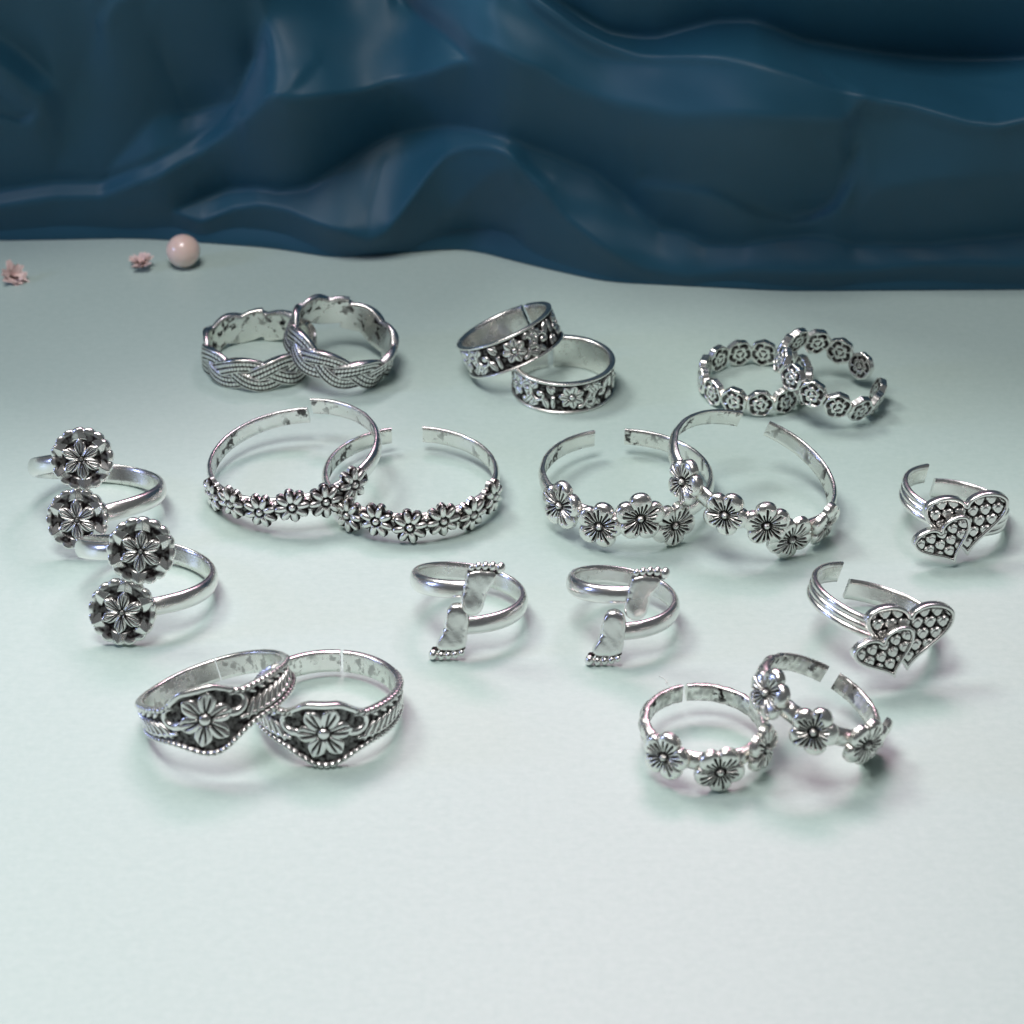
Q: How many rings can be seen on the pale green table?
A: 20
